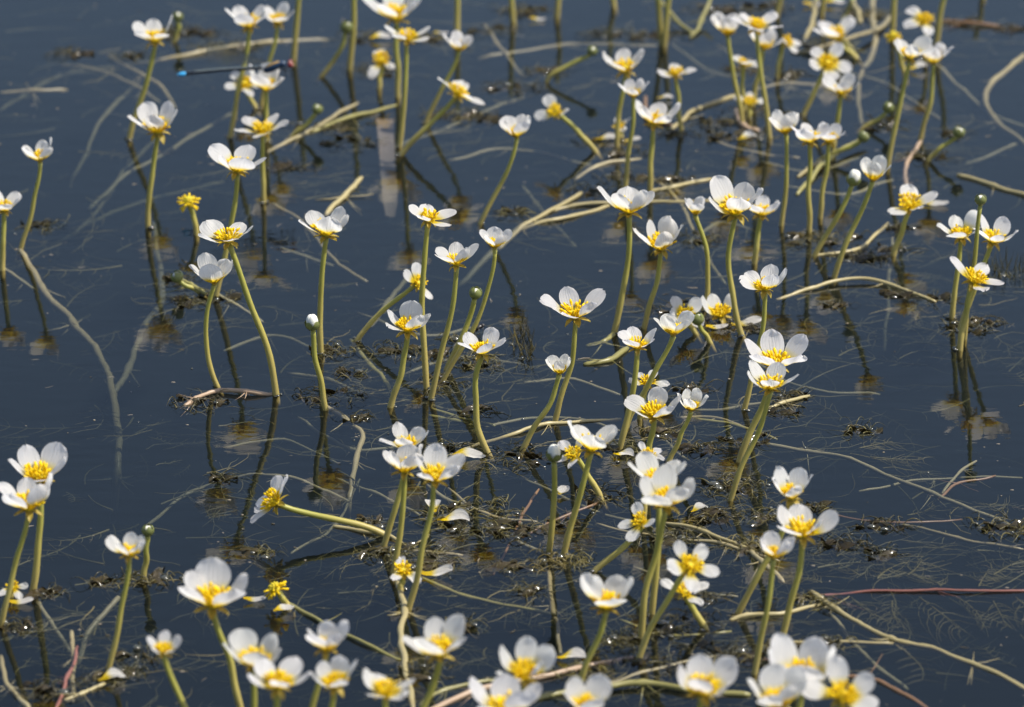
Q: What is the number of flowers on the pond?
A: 104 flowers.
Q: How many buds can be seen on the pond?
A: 15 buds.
